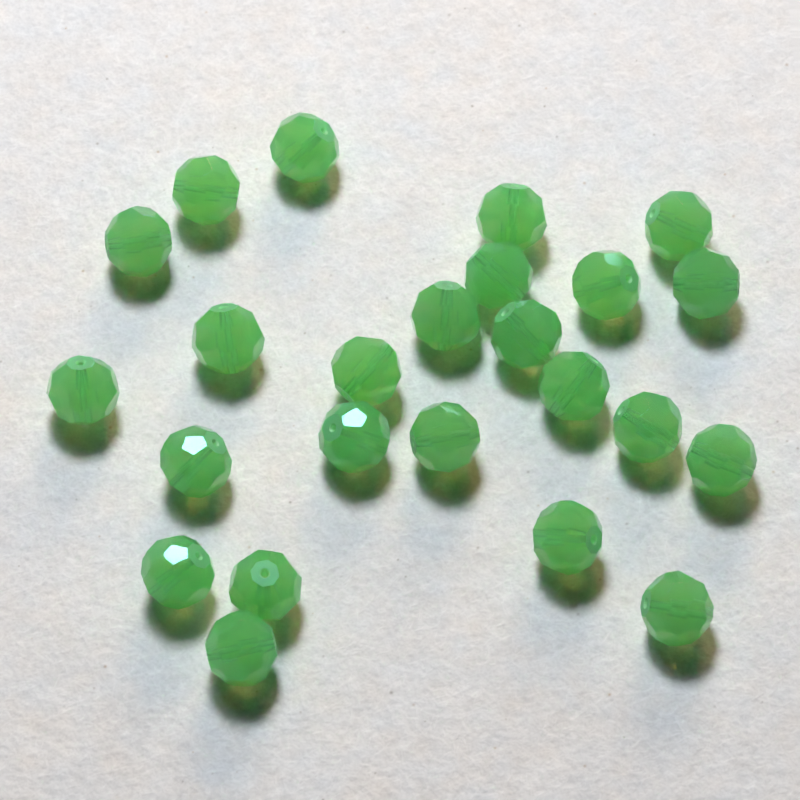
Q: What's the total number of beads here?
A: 24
